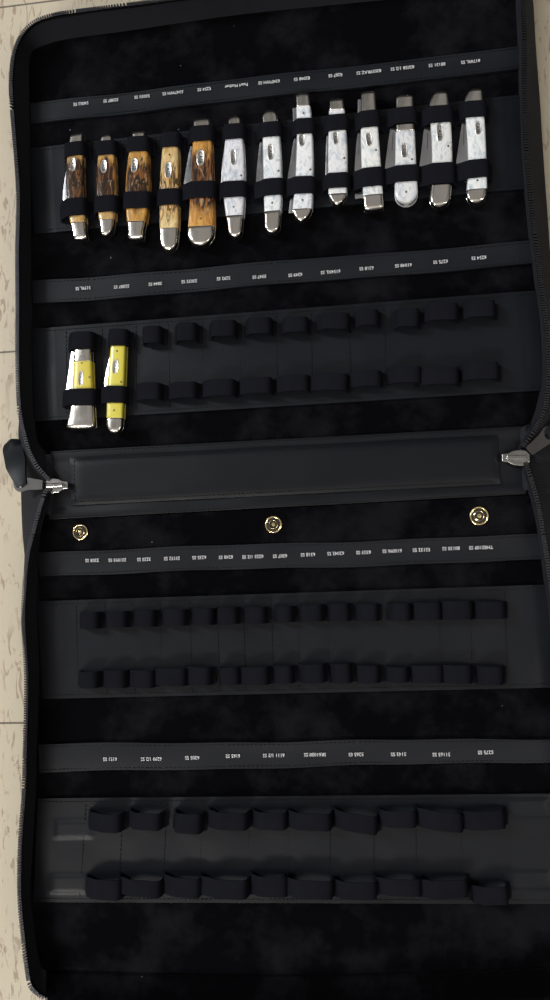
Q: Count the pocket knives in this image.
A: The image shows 15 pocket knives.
